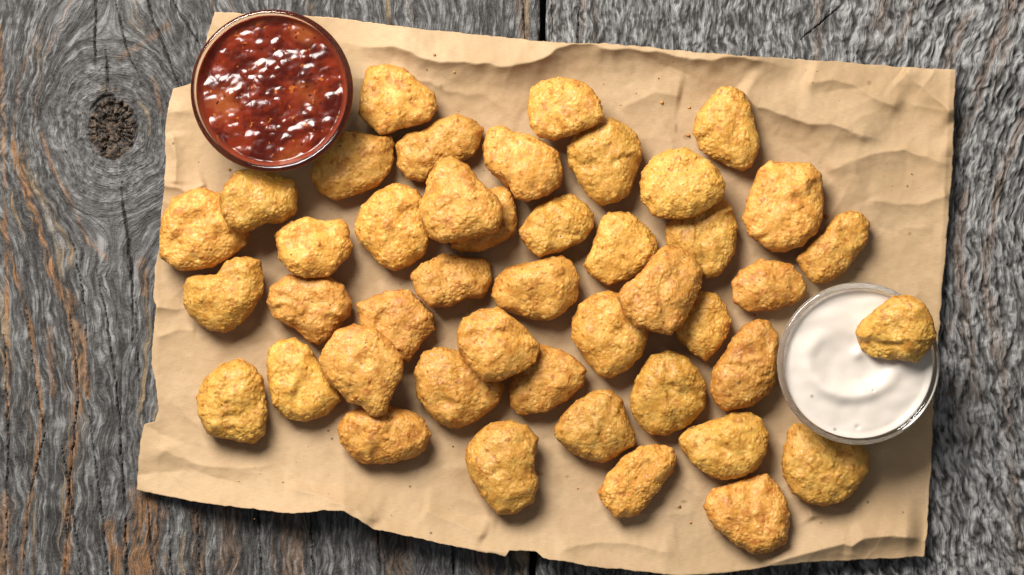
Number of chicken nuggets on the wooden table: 44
